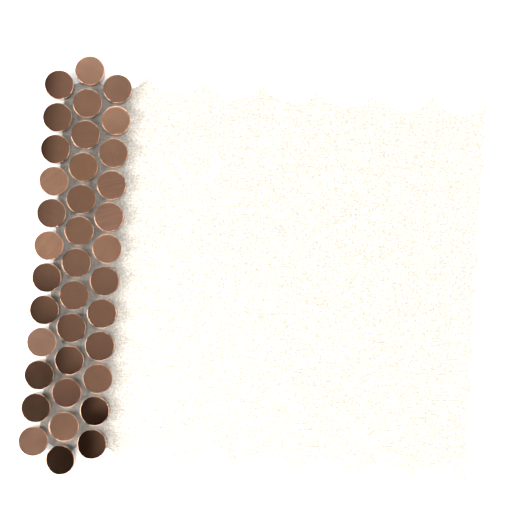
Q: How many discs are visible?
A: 37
